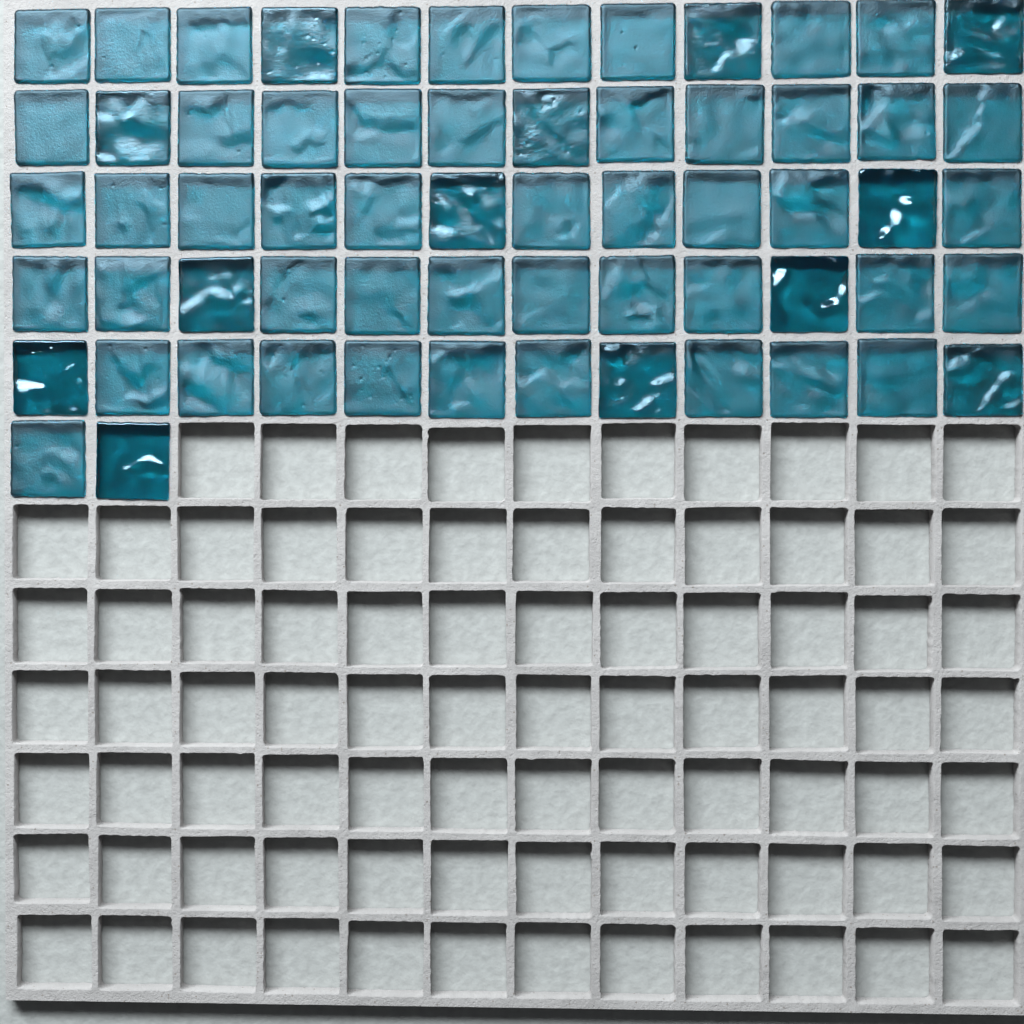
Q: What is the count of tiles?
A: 62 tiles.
